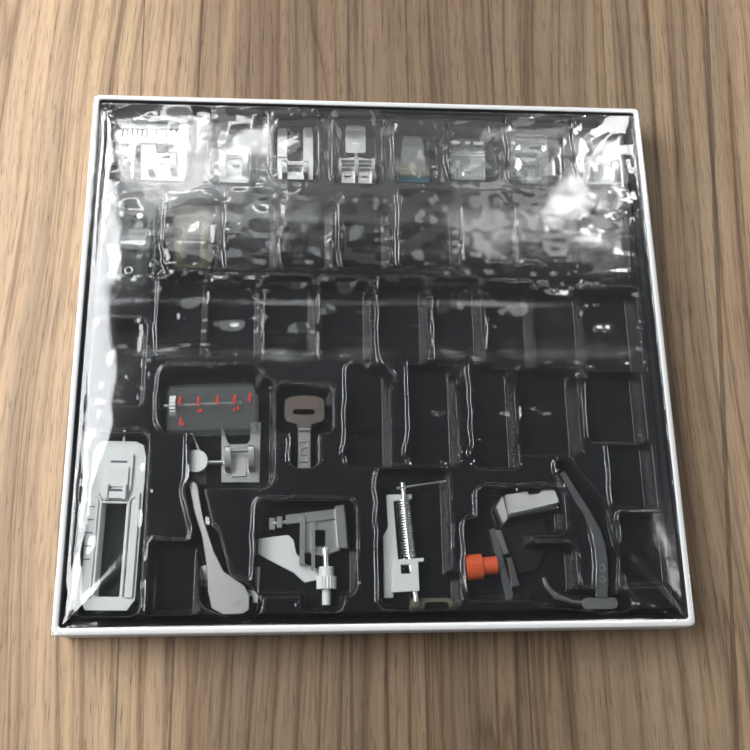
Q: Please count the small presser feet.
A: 10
